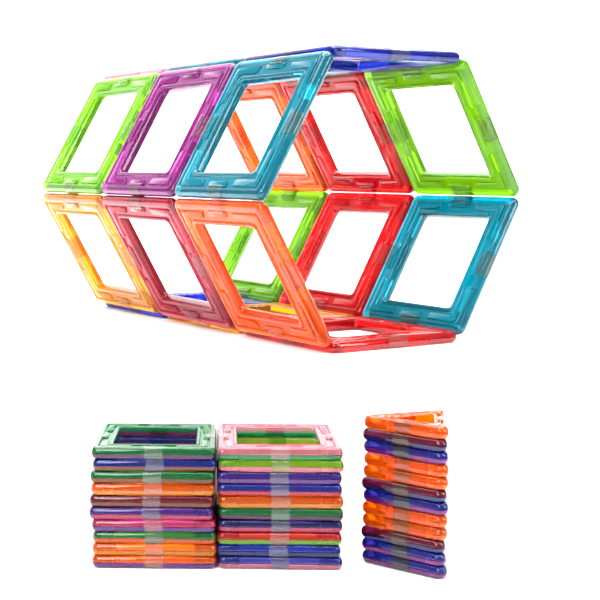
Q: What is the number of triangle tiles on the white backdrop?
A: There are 12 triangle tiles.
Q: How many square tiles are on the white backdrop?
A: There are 38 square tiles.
